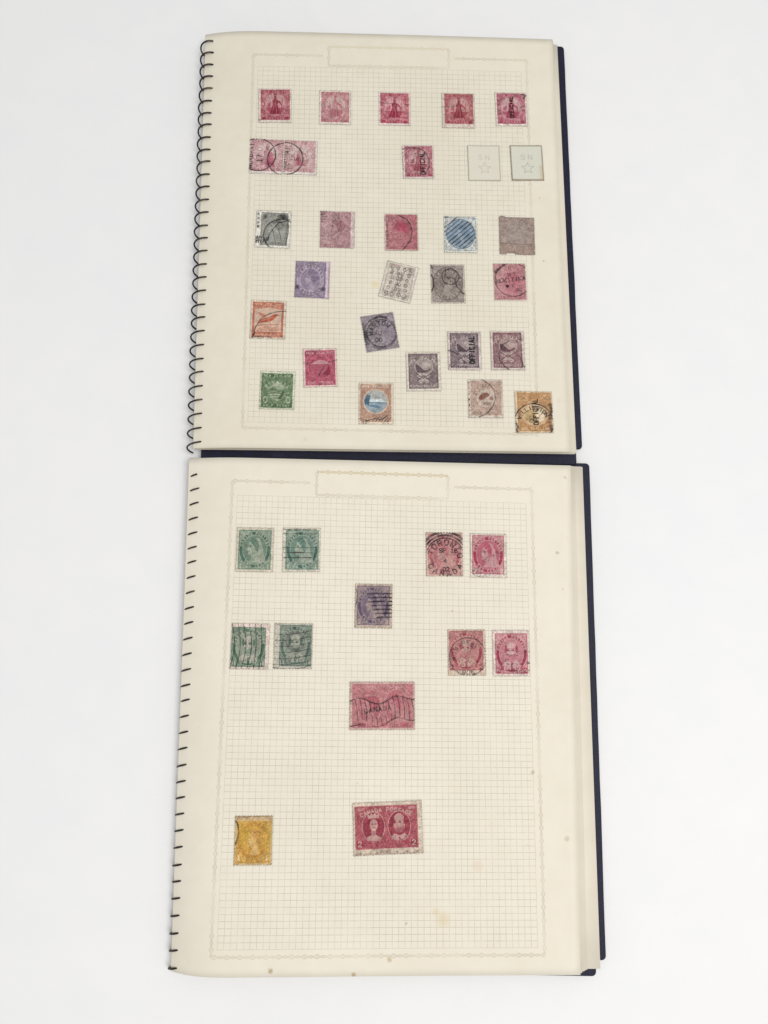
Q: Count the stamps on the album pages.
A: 41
